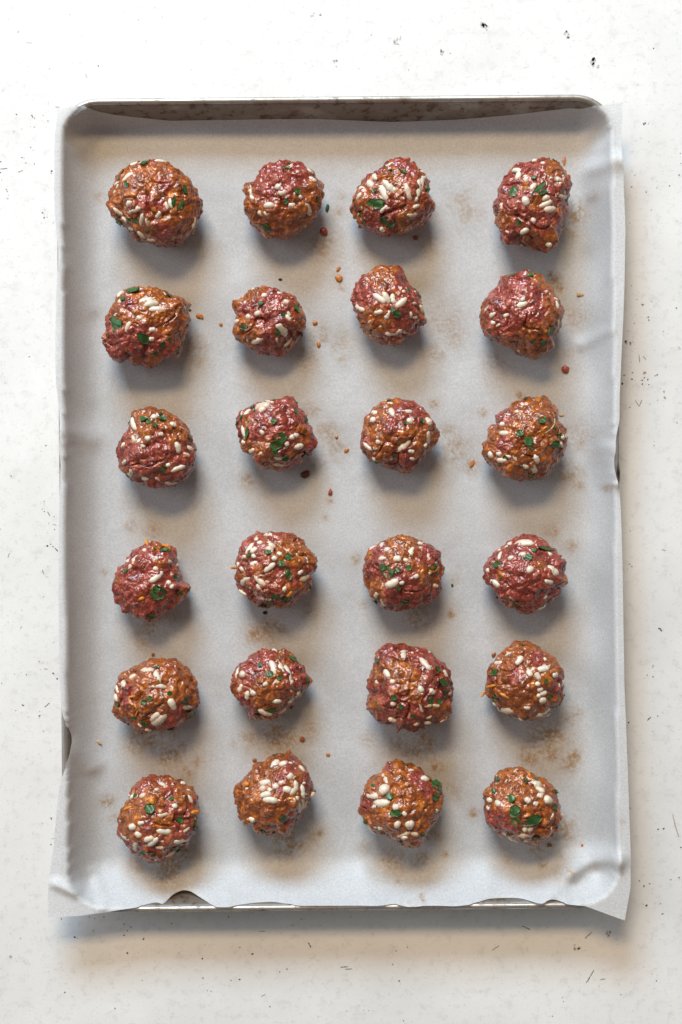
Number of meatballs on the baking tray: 24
